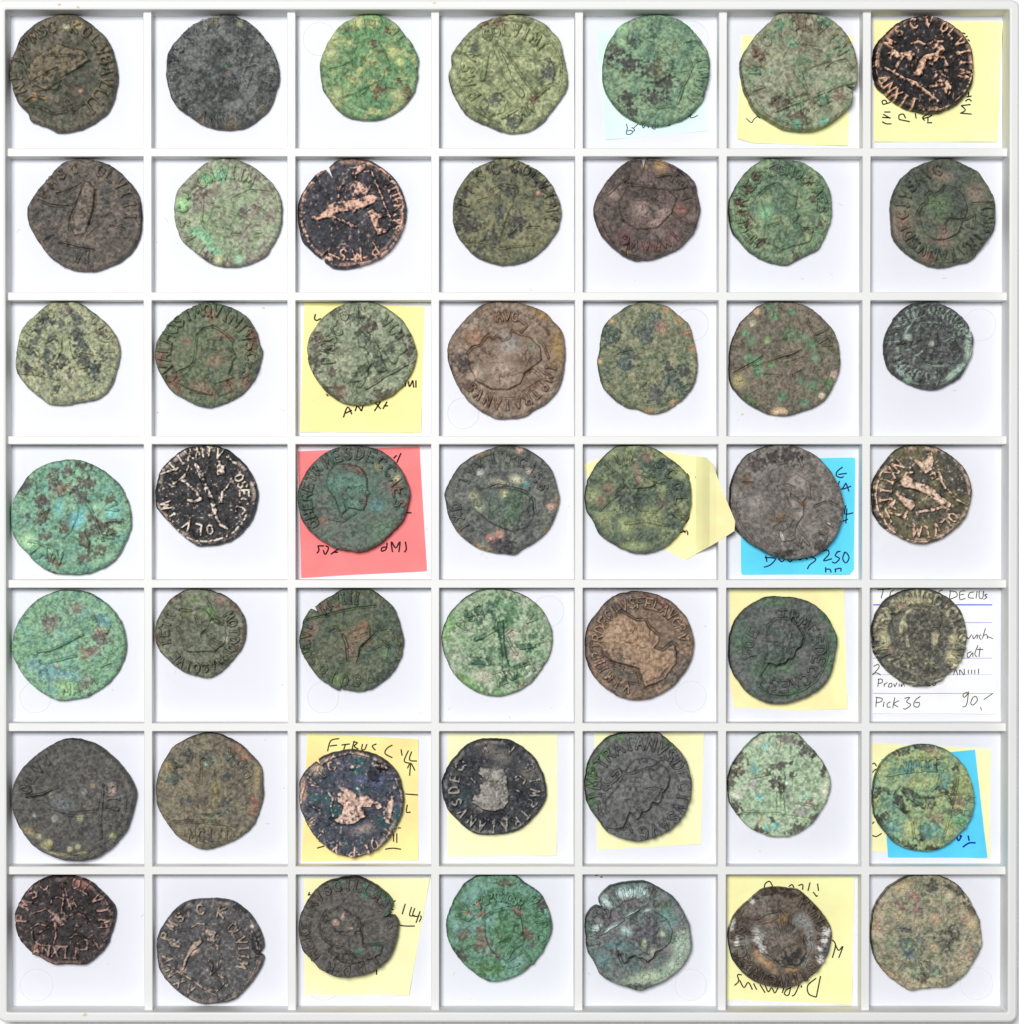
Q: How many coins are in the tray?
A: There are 49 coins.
